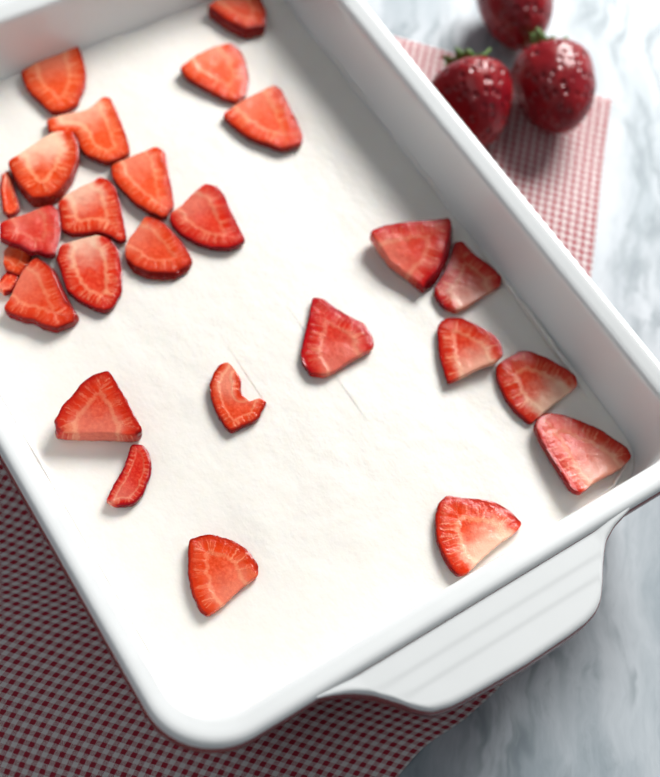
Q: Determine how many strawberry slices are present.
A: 27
